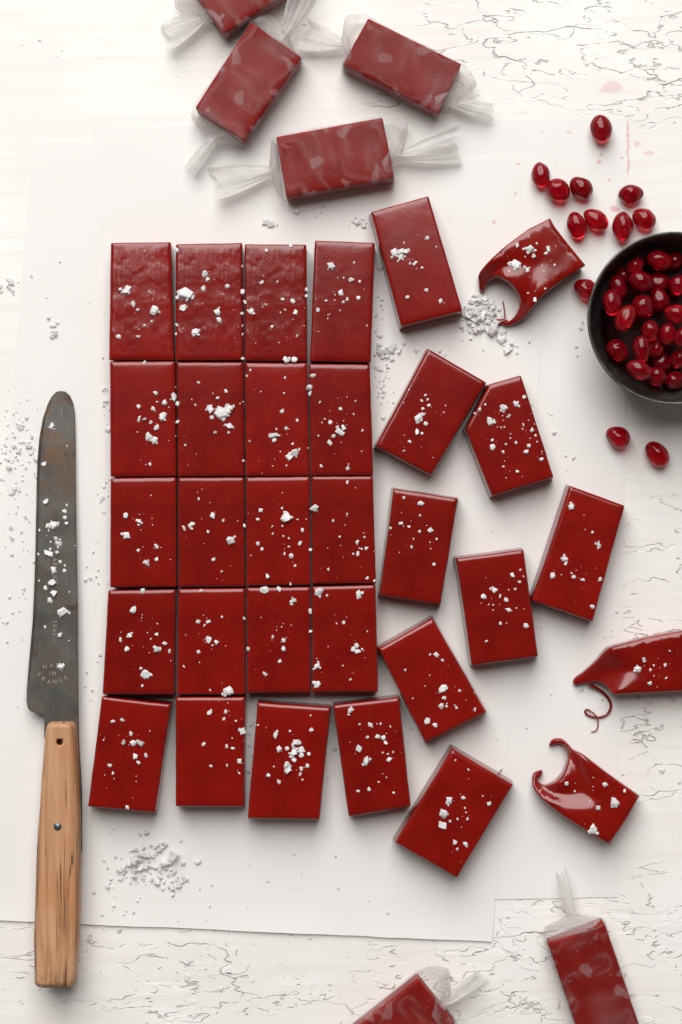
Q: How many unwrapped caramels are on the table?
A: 31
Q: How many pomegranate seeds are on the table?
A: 36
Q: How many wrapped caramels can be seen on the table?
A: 6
